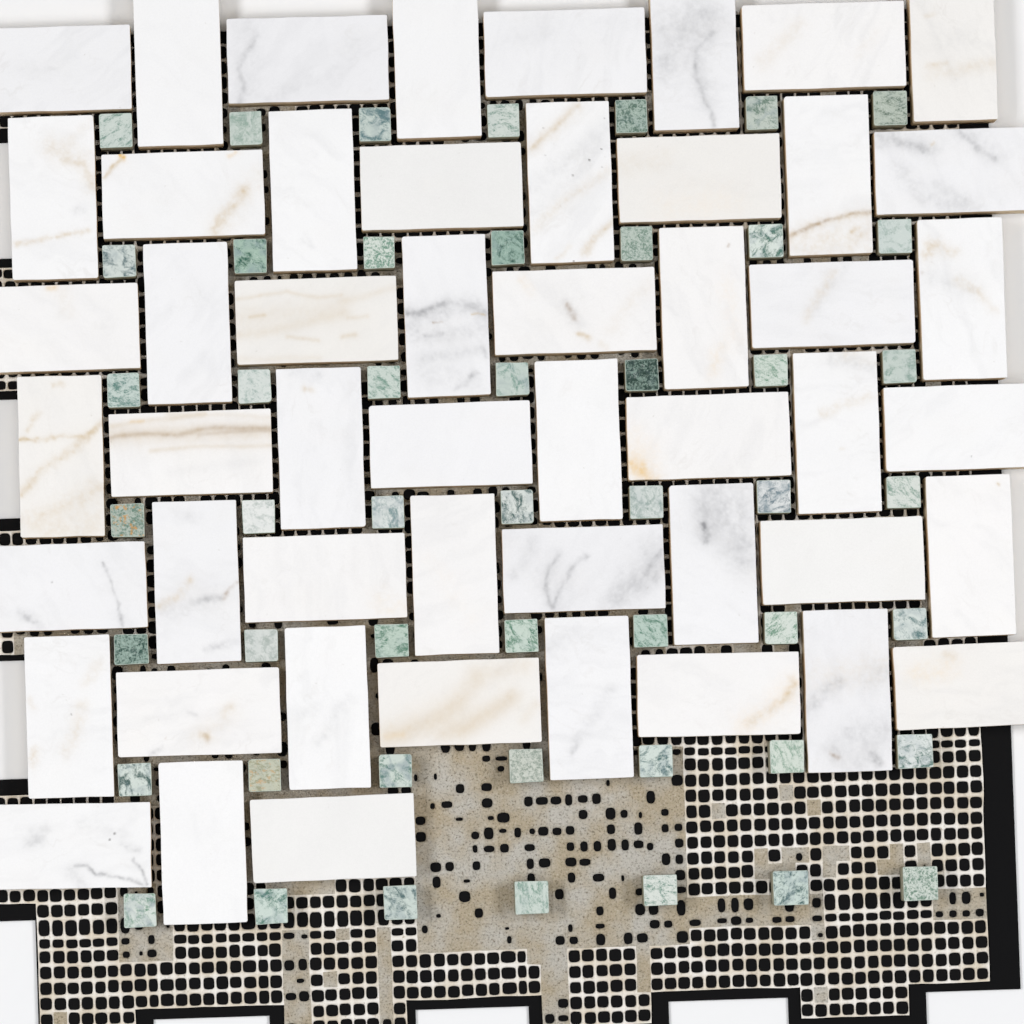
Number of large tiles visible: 51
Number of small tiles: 49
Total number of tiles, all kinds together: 100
